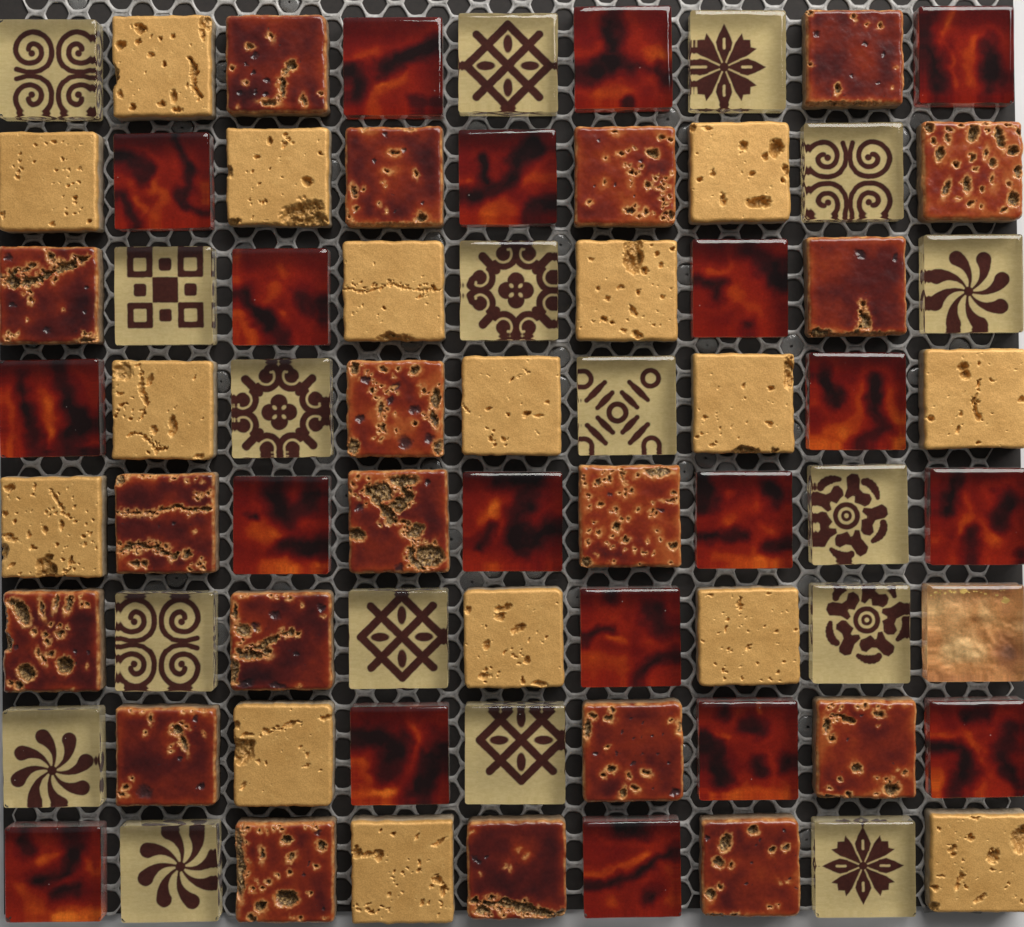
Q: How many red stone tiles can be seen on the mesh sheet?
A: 19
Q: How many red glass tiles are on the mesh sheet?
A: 19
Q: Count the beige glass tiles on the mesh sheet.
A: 17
